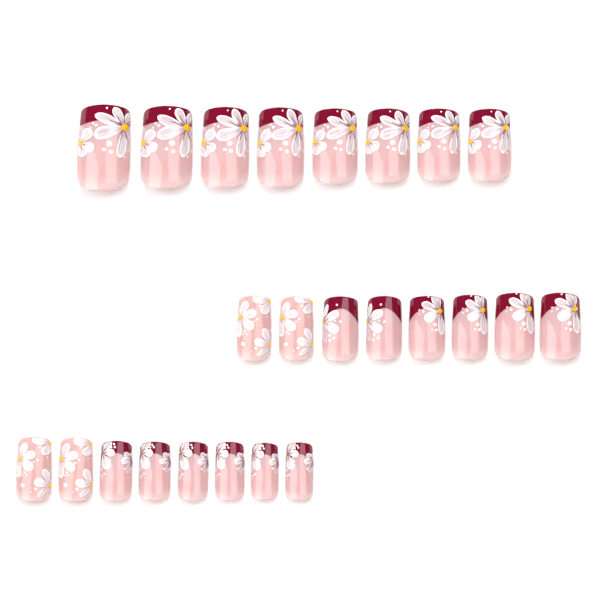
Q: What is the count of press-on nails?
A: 24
